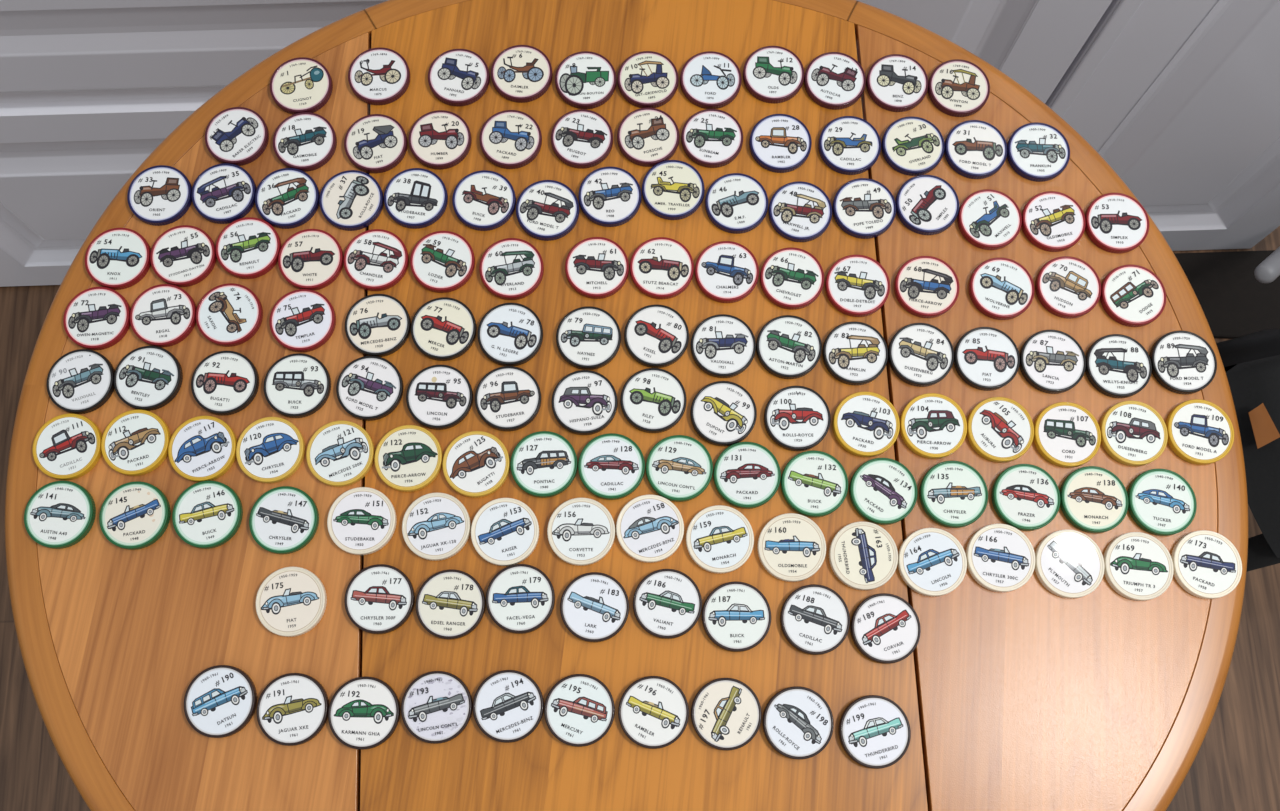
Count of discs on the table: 143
